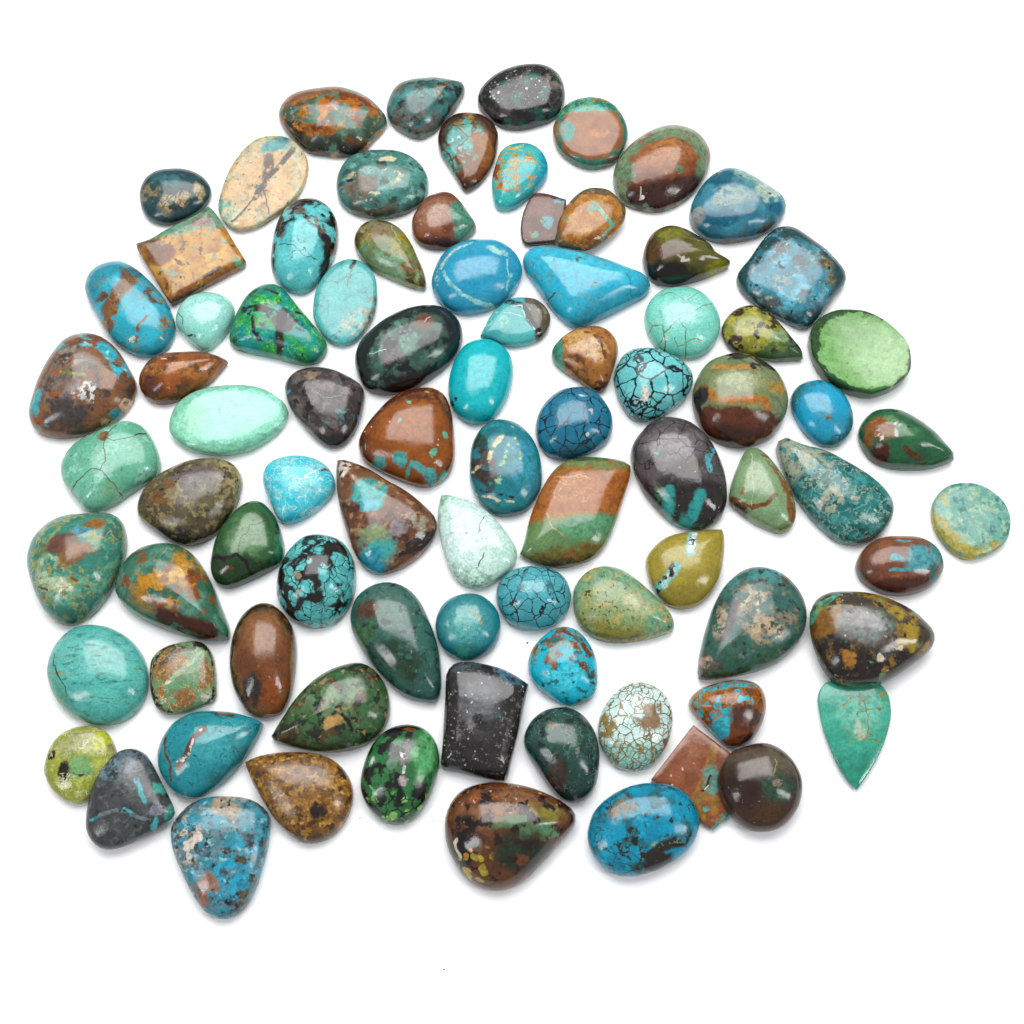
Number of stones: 85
